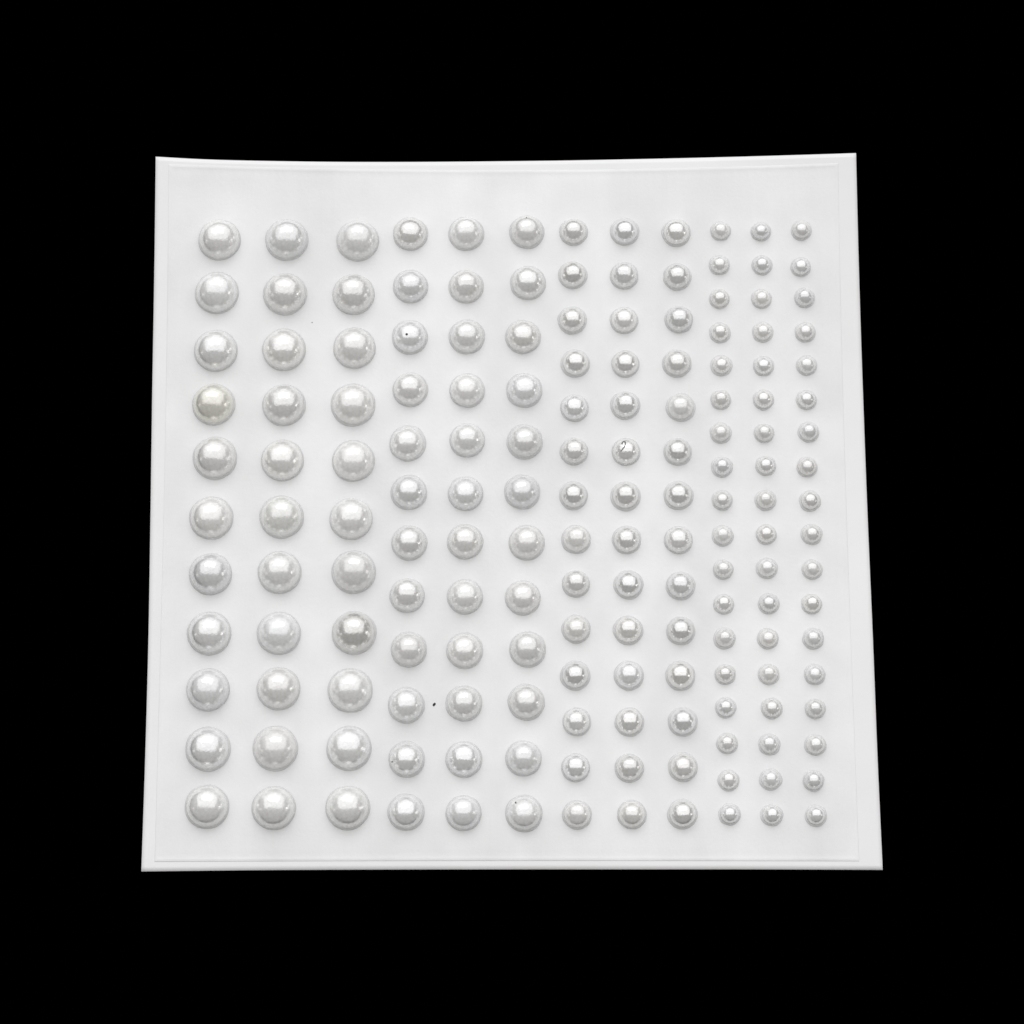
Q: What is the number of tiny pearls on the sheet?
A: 54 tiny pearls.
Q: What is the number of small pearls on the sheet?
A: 42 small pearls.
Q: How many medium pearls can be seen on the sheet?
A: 36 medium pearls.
